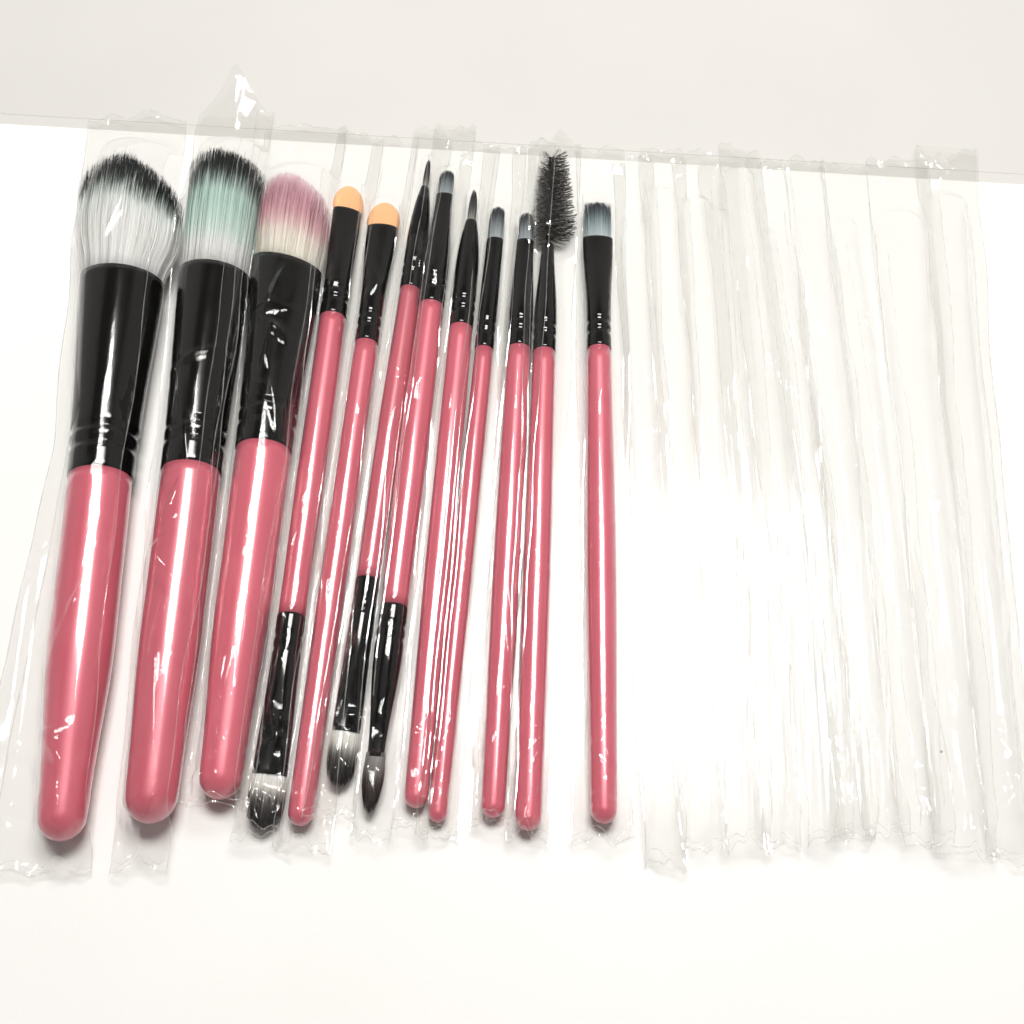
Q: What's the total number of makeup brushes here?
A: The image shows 12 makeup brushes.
